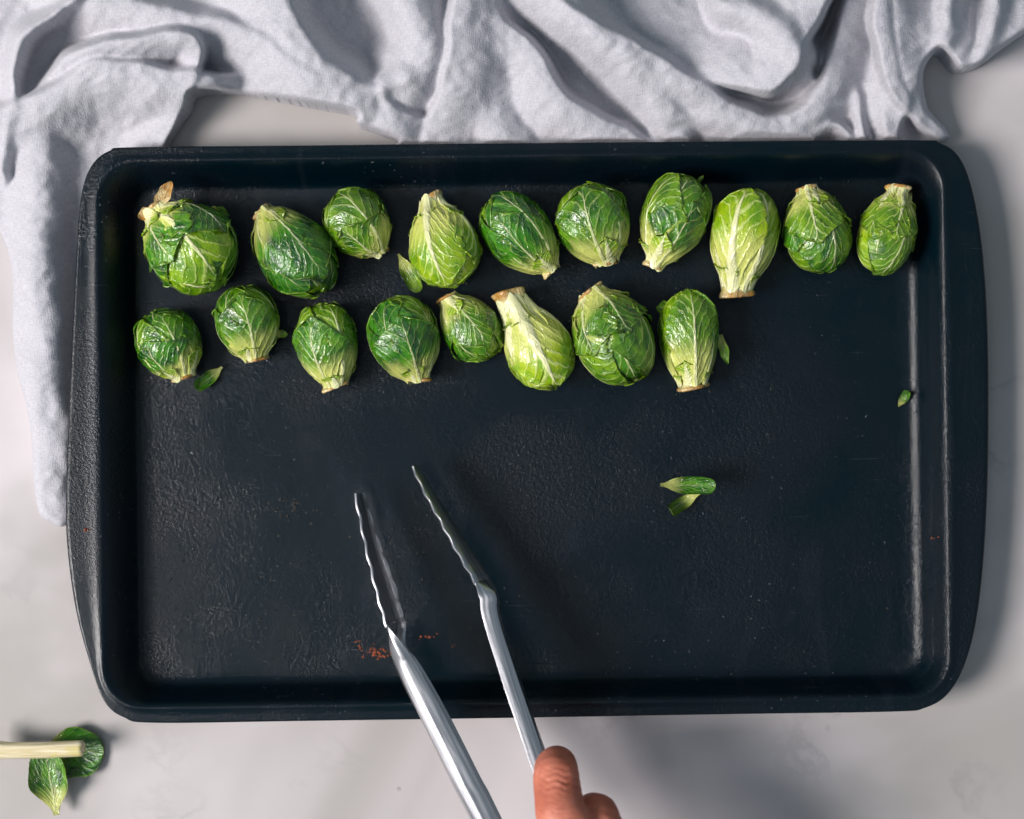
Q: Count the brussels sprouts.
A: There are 18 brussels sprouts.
